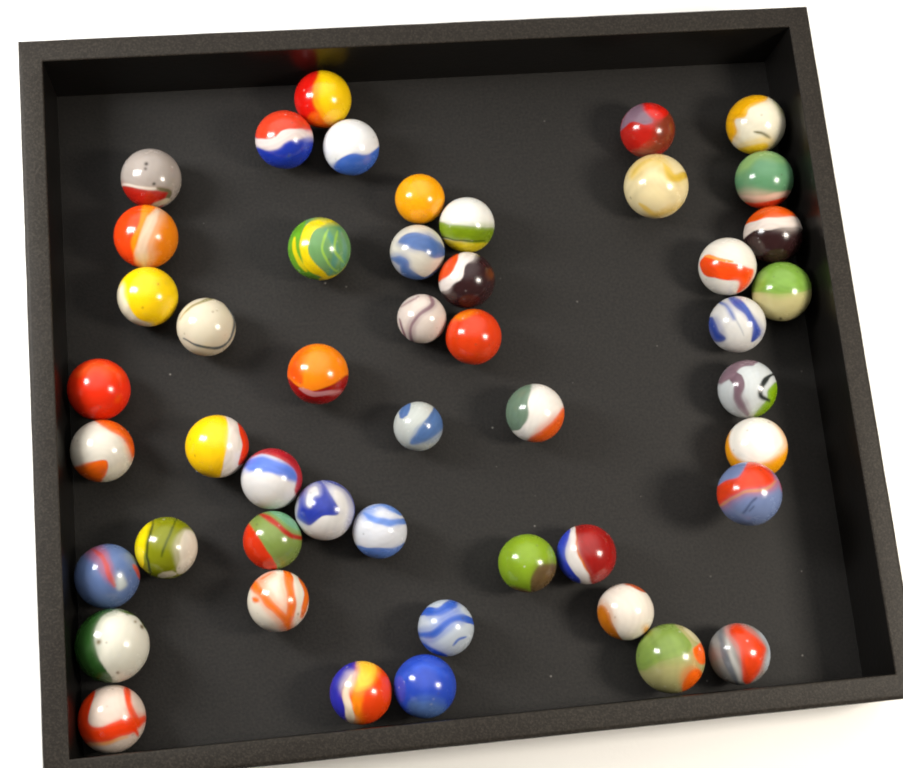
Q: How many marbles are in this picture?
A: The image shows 48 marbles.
